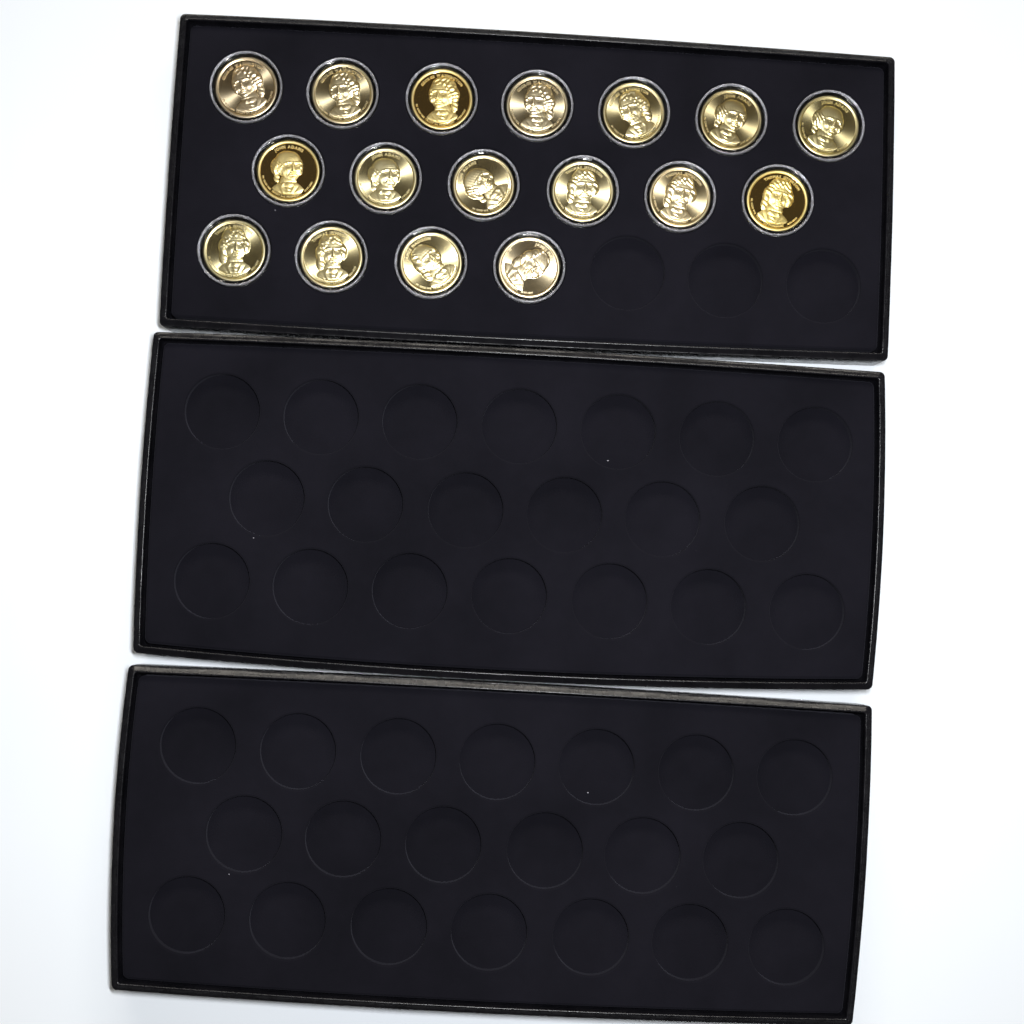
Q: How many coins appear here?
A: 17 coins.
